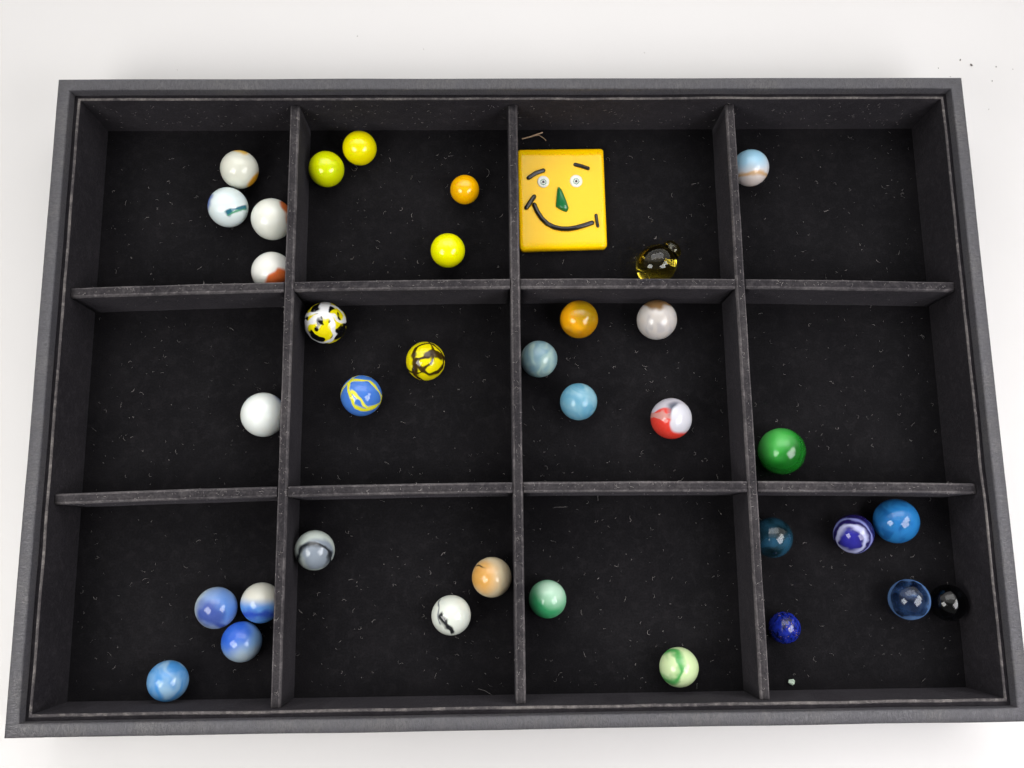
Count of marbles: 34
